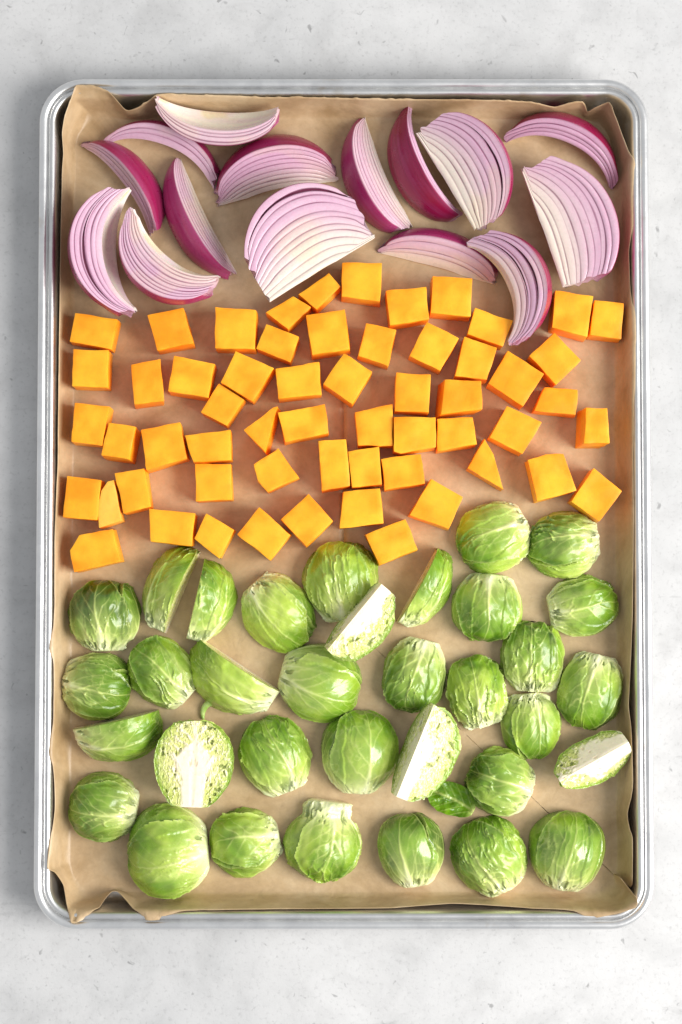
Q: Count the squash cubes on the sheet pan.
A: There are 58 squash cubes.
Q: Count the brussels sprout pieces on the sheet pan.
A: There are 34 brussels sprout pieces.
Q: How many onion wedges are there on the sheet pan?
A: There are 15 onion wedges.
